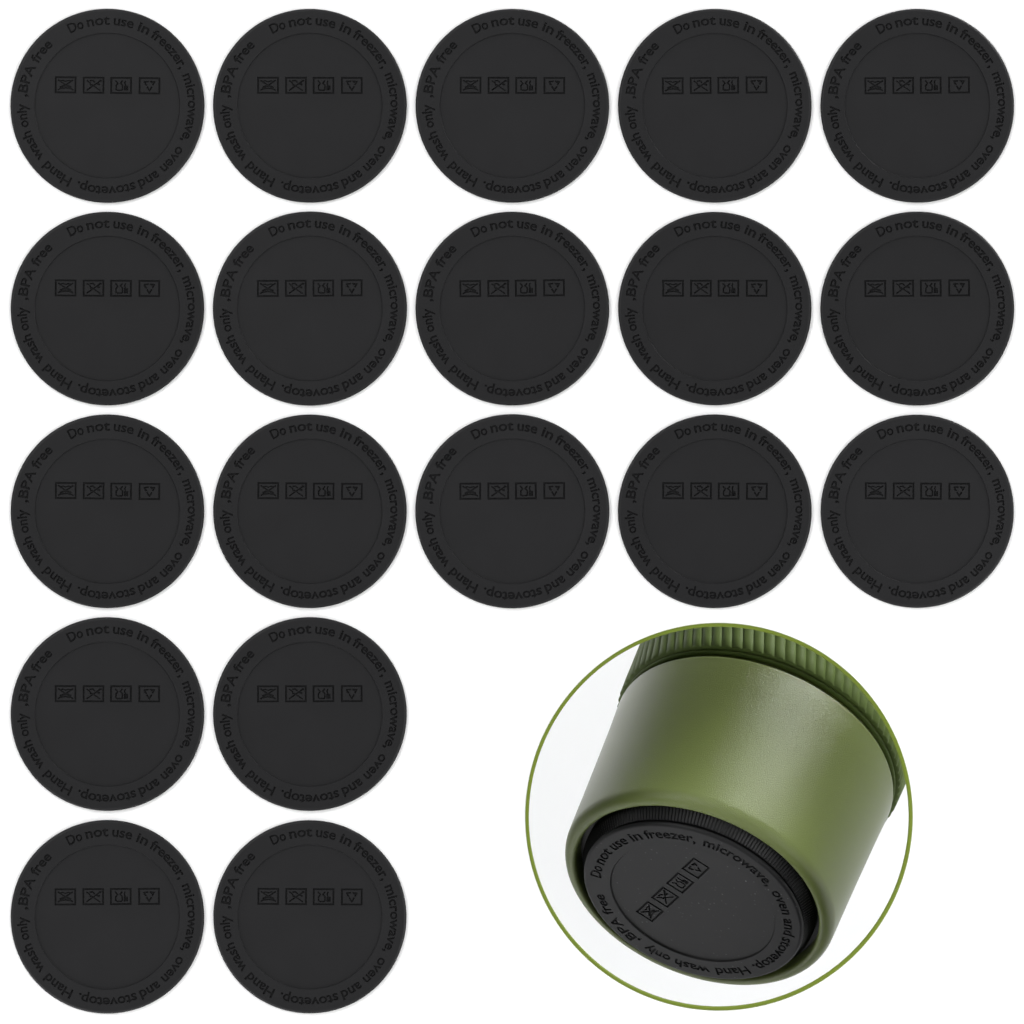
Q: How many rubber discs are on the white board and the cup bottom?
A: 20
